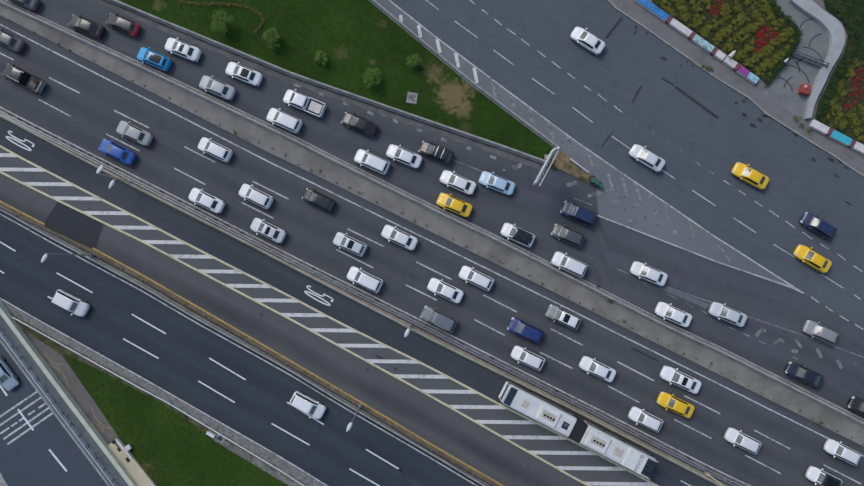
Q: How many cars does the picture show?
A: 57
